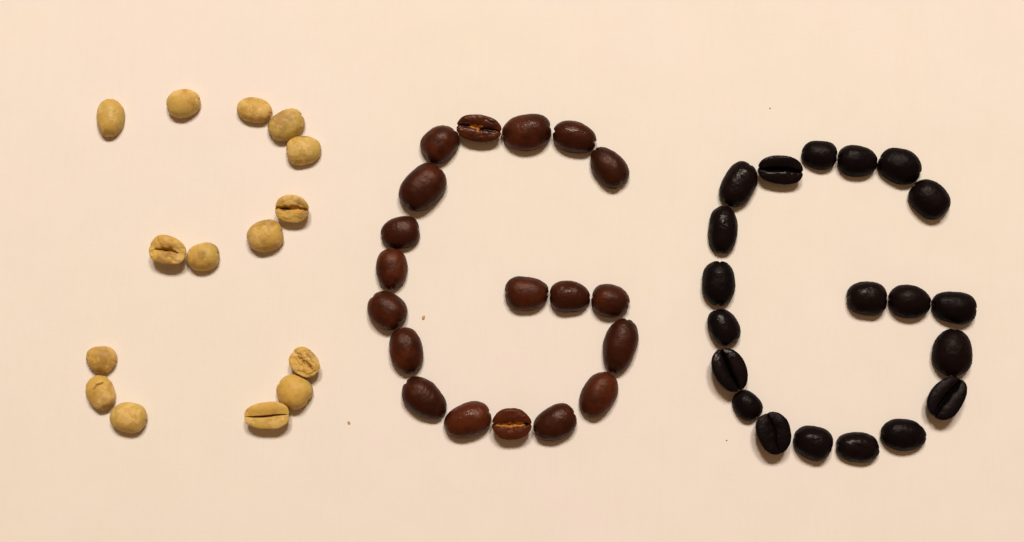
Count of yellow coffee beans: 15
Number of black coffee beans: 20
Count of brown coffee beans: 19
